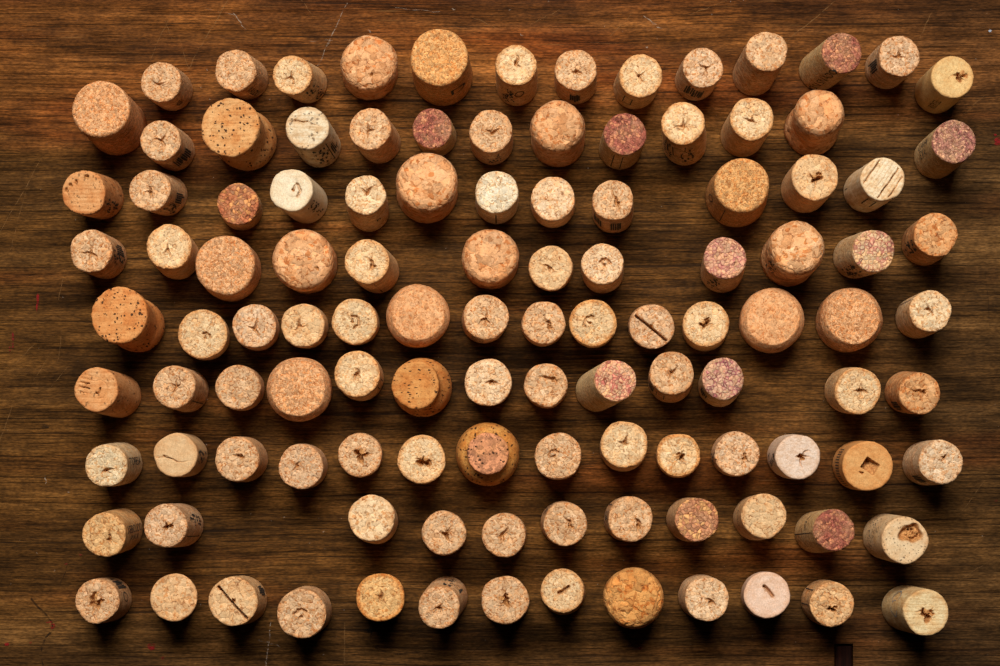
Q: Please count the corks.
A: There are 115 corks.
